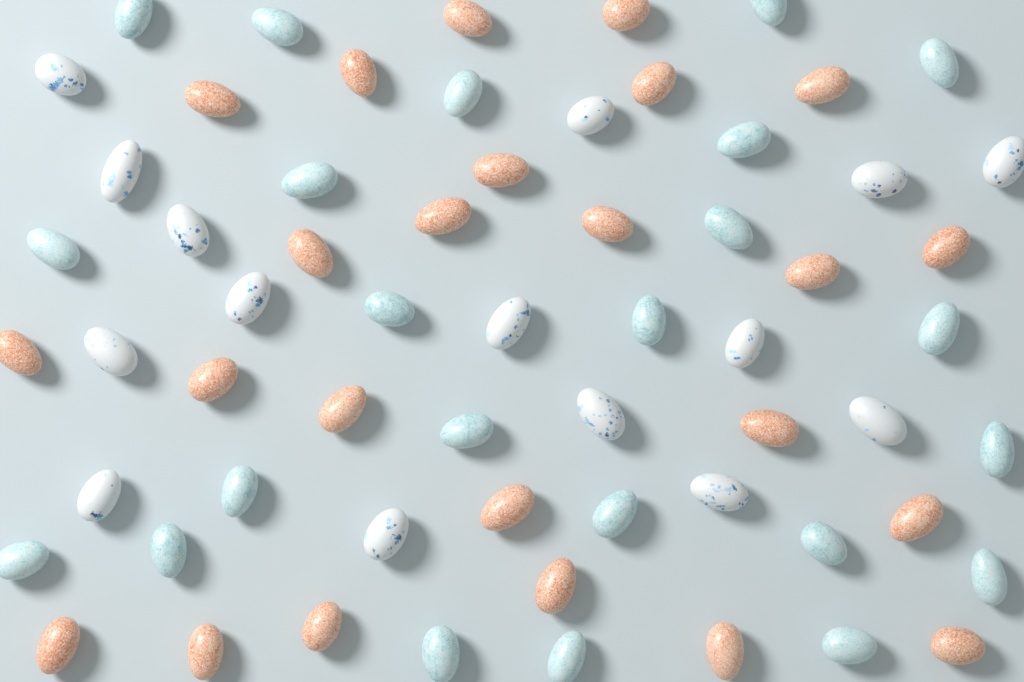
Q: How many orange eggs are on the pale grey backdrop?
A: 24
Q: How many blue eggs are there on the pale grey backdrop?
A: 23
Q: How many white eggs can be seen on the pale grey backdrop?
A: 15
